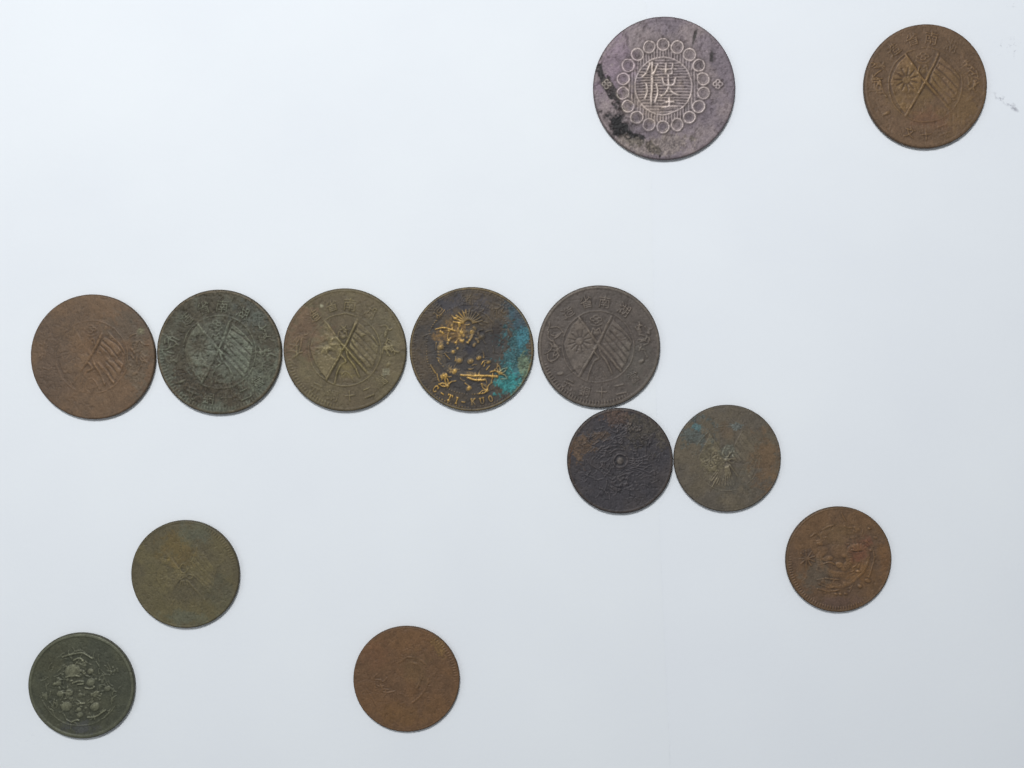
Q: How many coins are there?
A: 13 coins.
